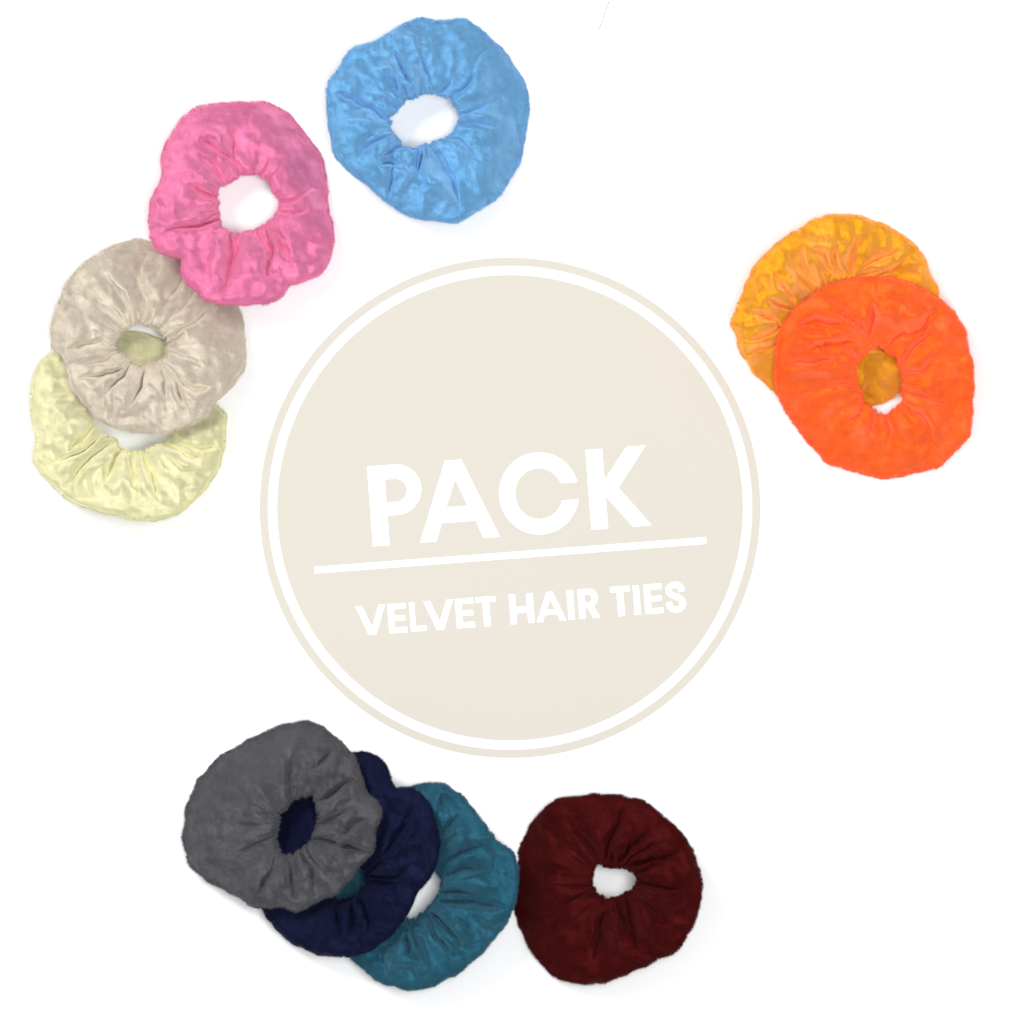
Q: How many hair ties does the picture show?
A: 10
